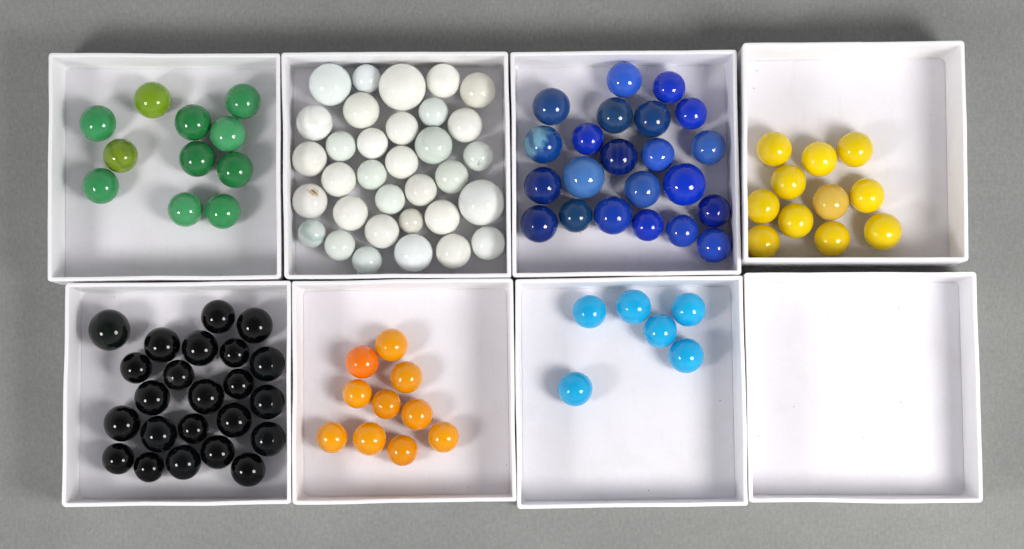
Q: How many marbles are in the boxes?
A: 116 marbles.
